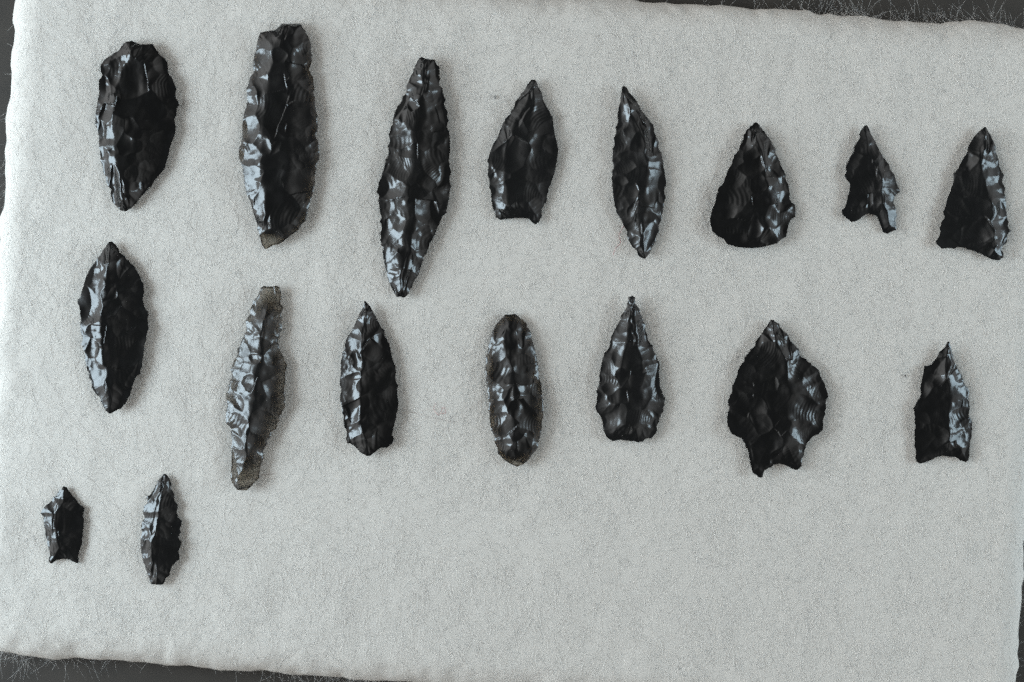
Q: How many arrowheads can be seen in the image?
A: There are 17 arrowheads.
